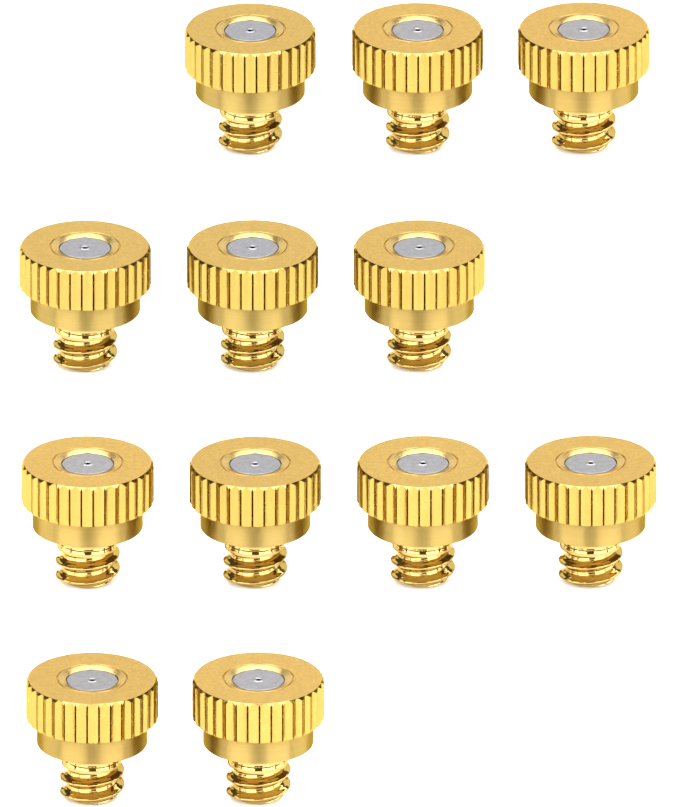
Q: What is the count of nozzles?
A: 12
